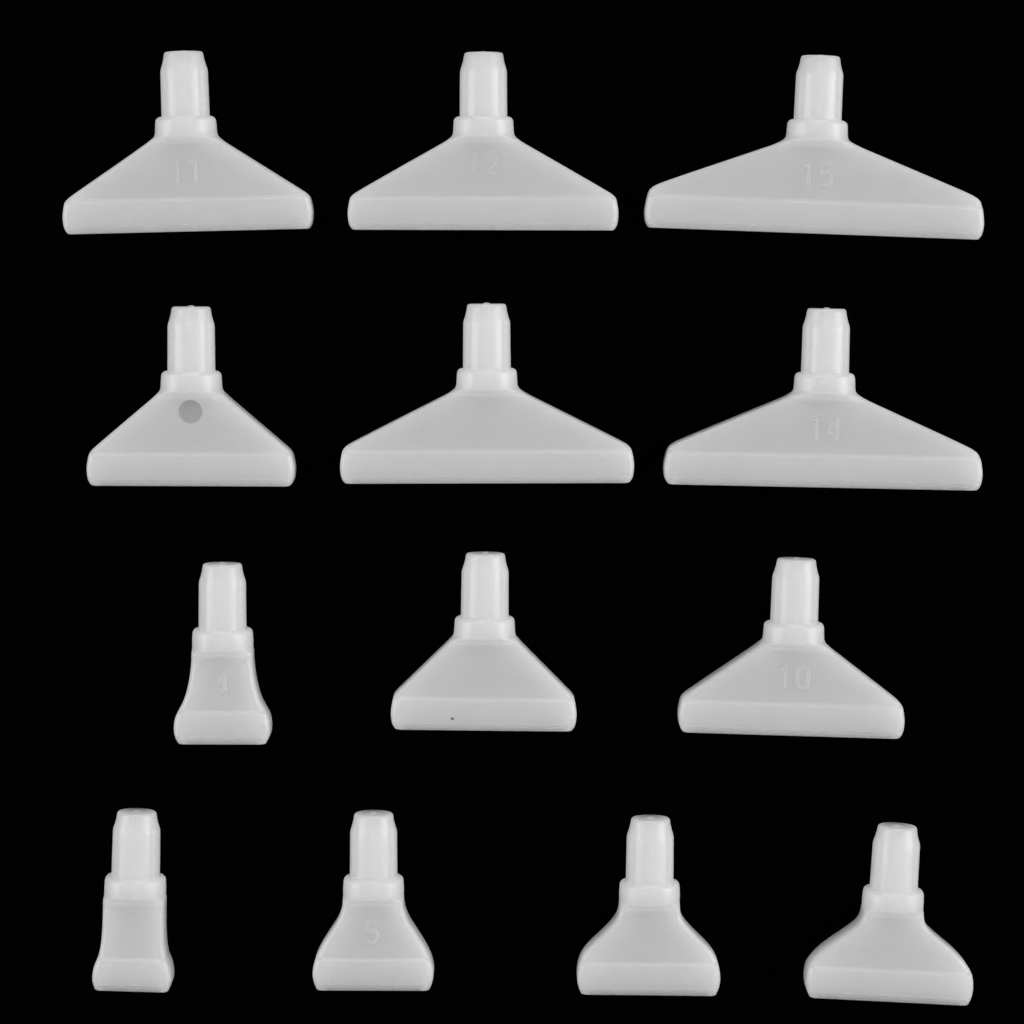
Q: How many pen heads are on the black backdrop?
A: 13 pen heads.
